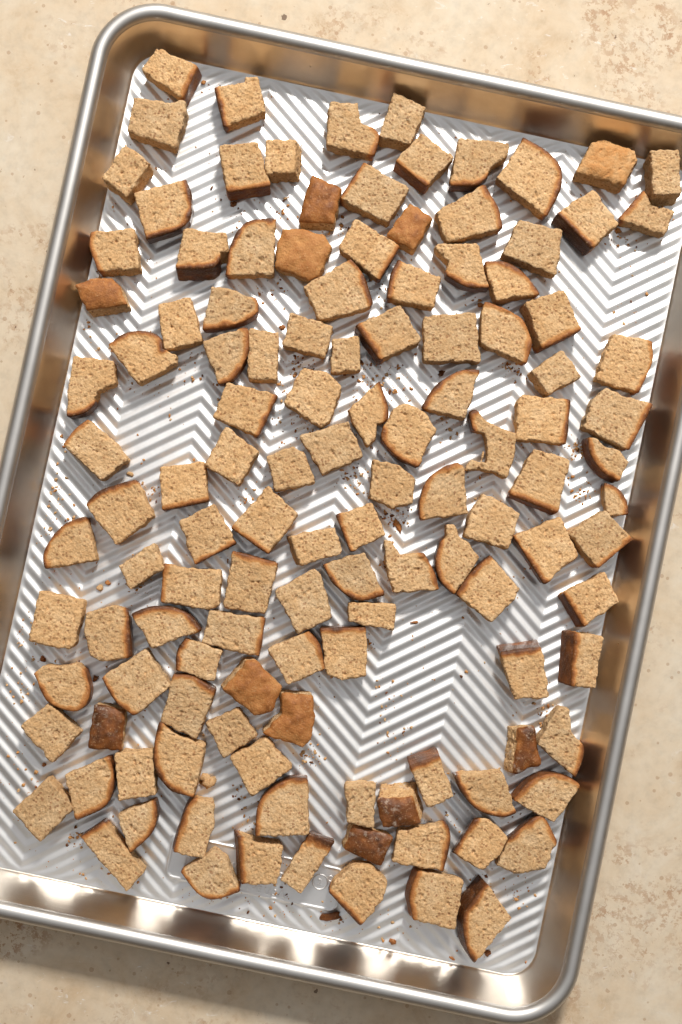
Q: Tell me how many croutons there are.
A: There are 125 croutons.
